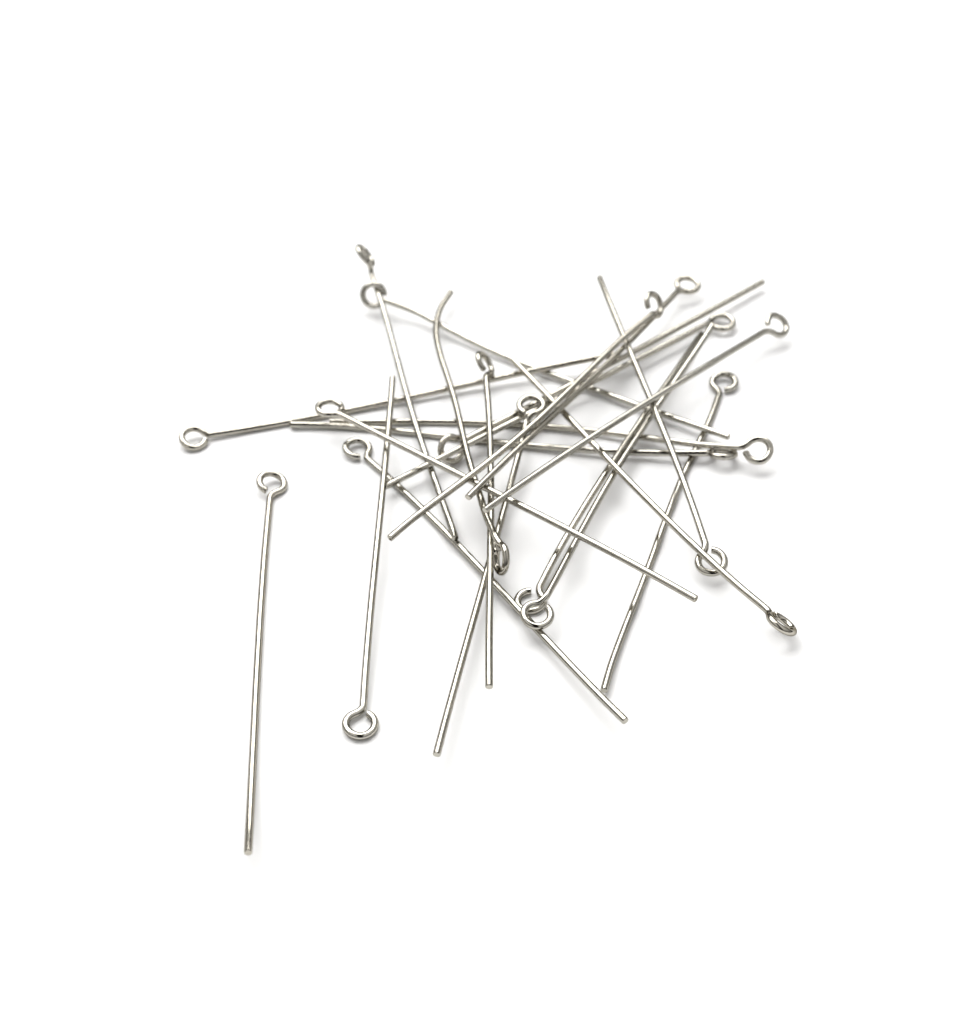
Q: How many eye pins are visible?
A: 22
